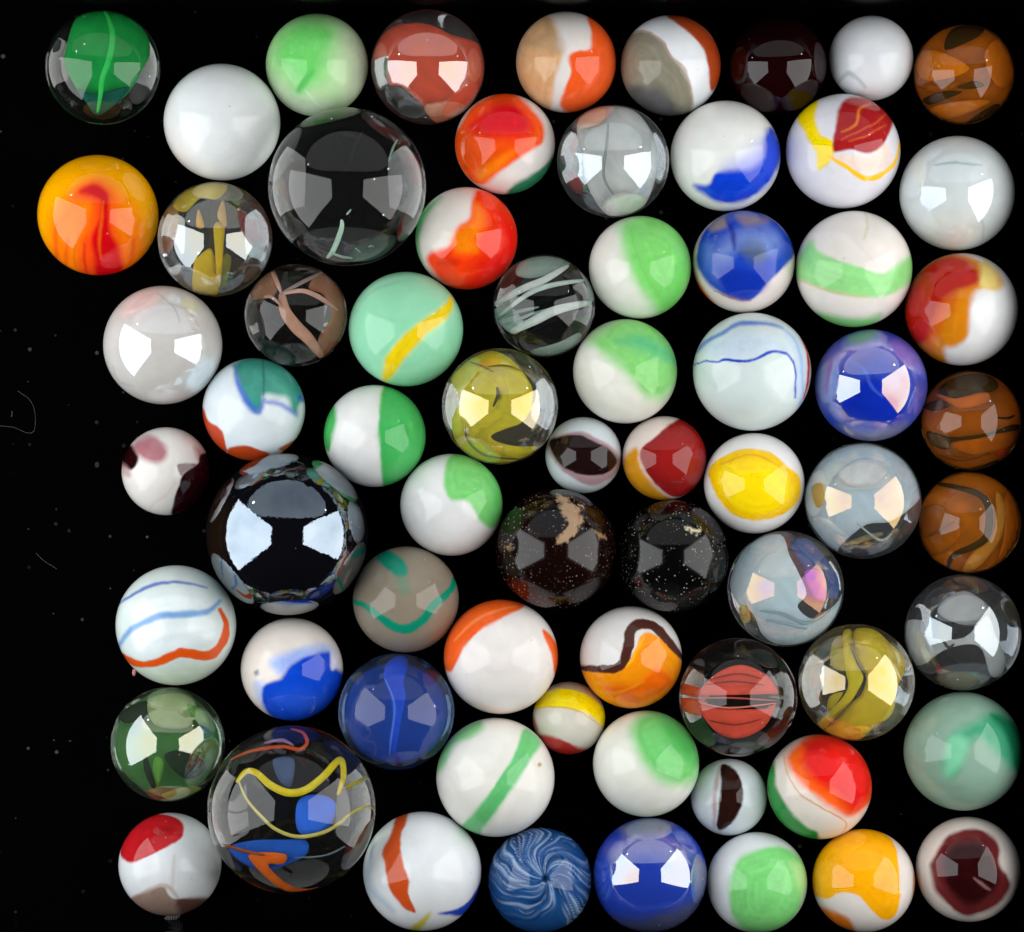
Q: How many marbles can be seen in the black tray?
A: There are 68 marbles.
